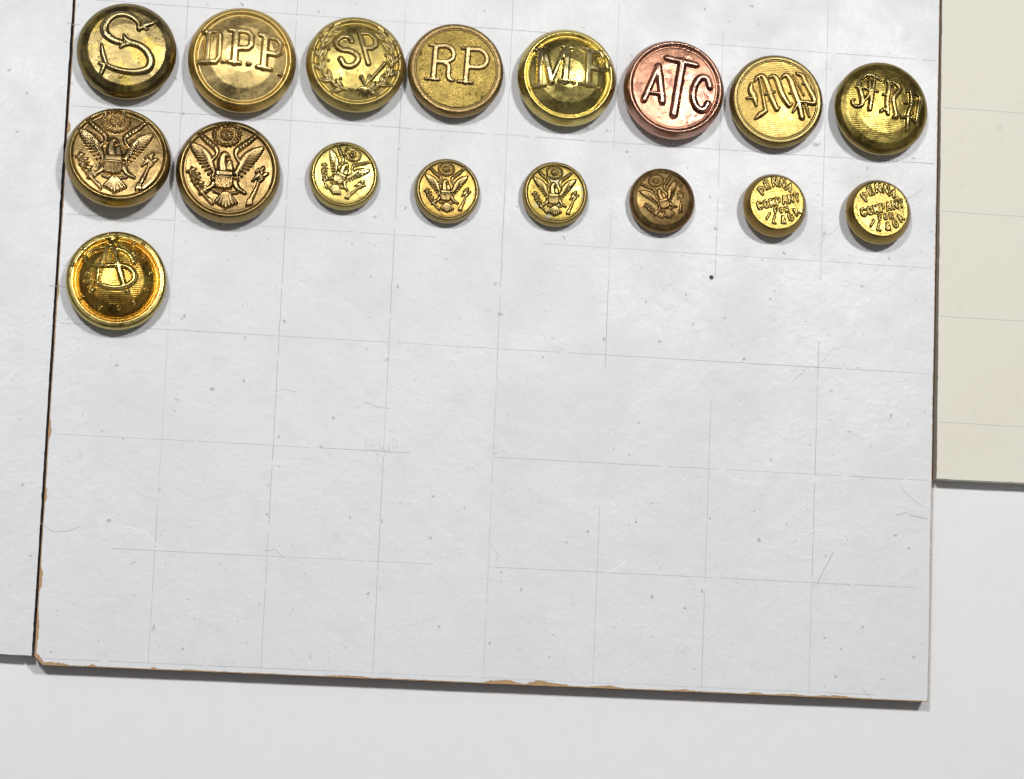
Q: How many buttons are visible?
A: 17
